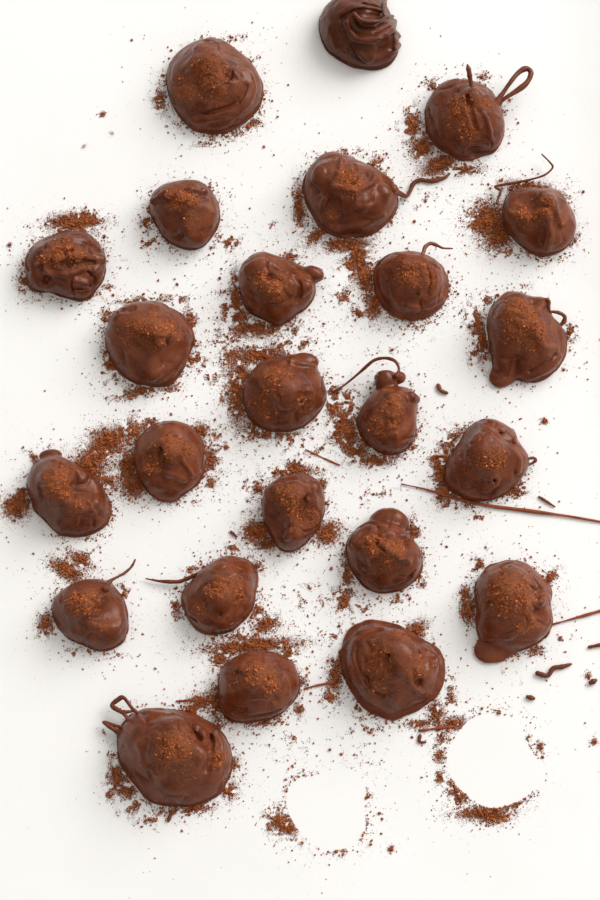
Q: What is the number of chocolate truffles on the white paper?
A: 24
